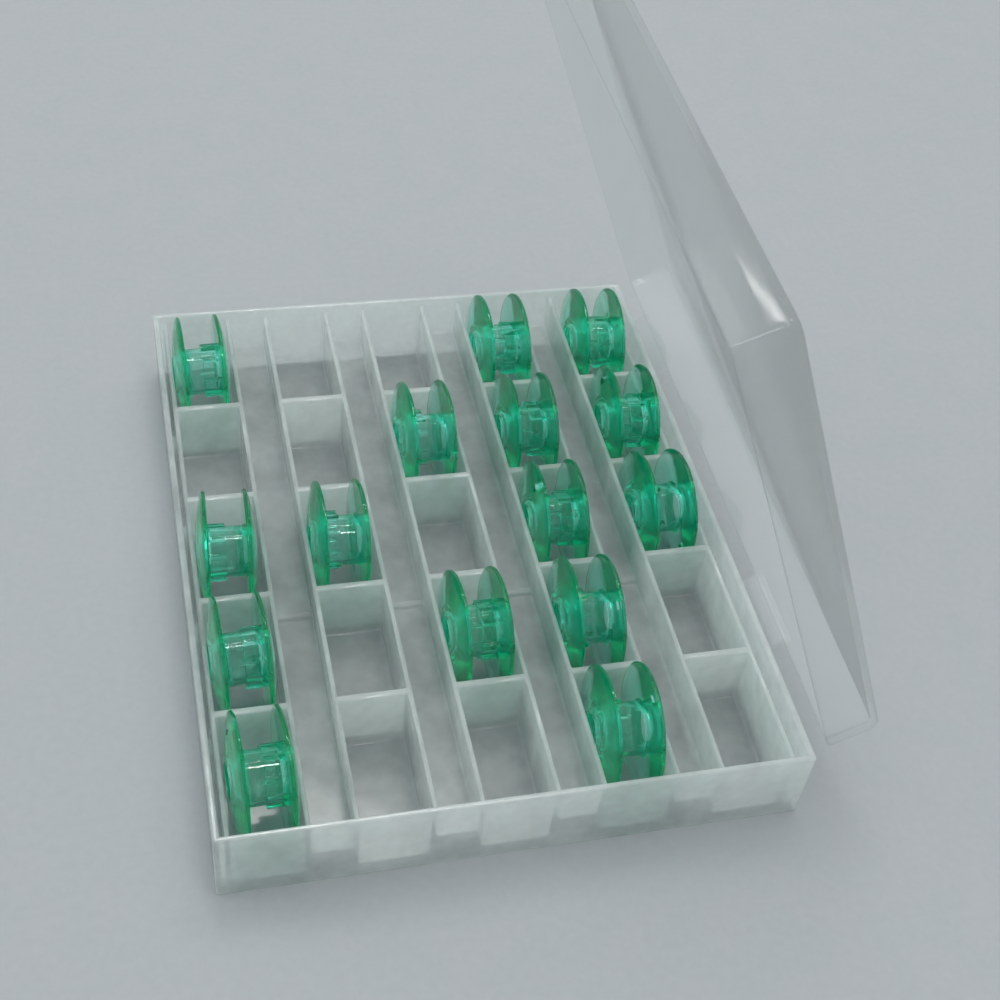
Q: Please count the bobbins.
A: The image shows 15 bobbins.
